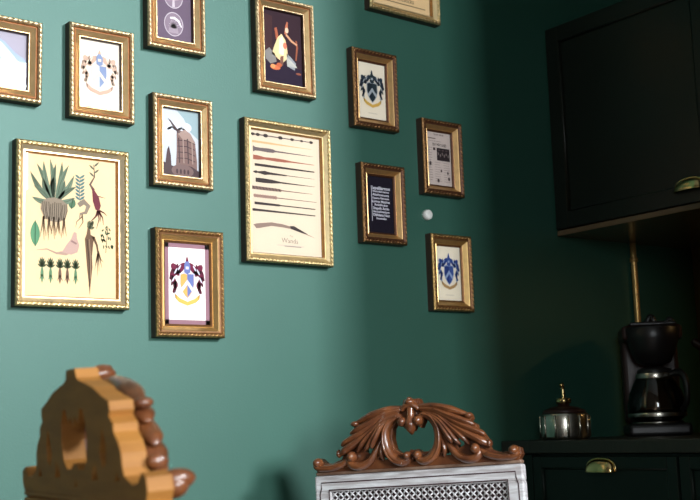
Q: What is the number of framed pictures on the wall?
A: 13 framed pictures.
